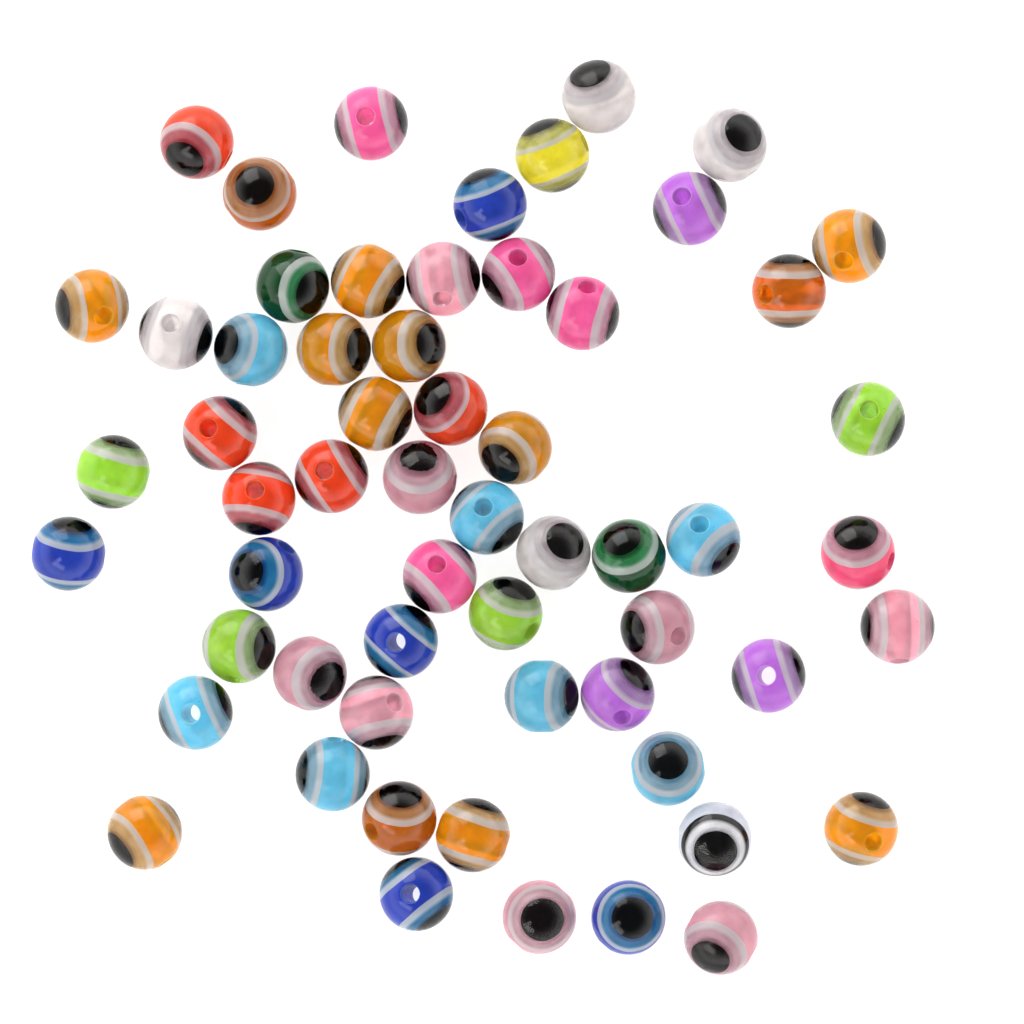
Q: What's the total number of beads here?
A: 59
